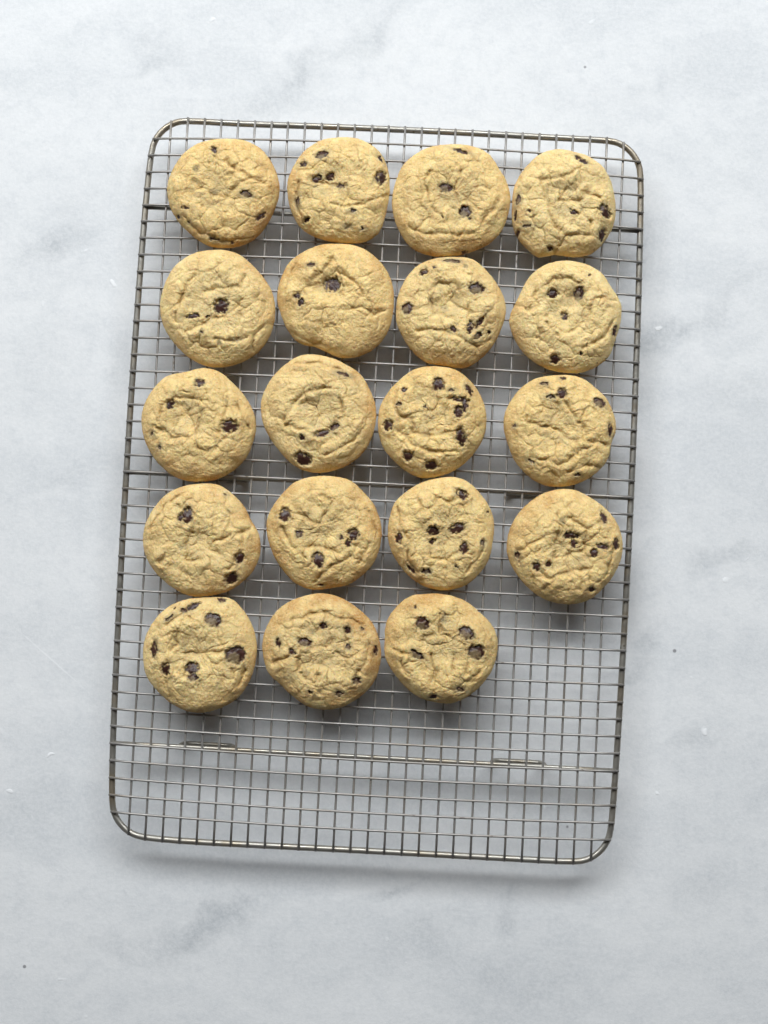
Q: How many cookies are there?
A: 19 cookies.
